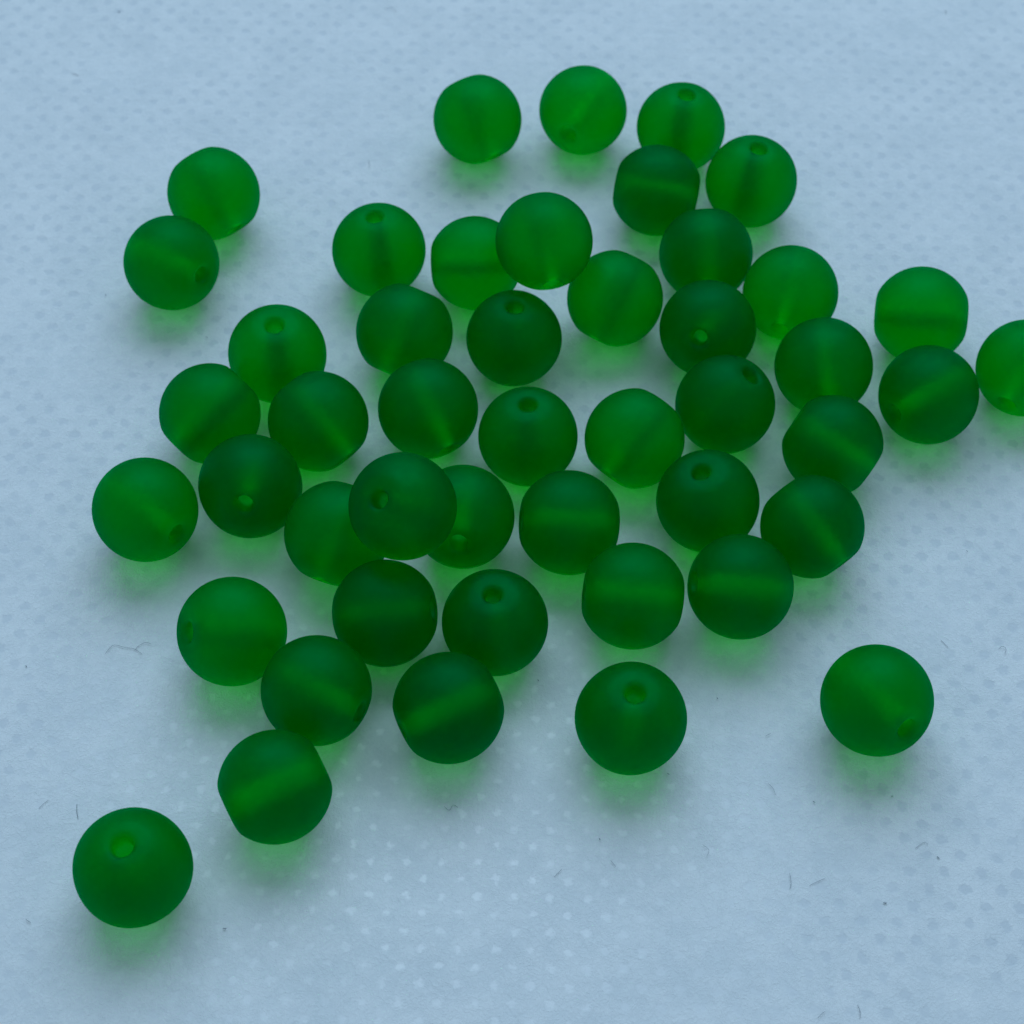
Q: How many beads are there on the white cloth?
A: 47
